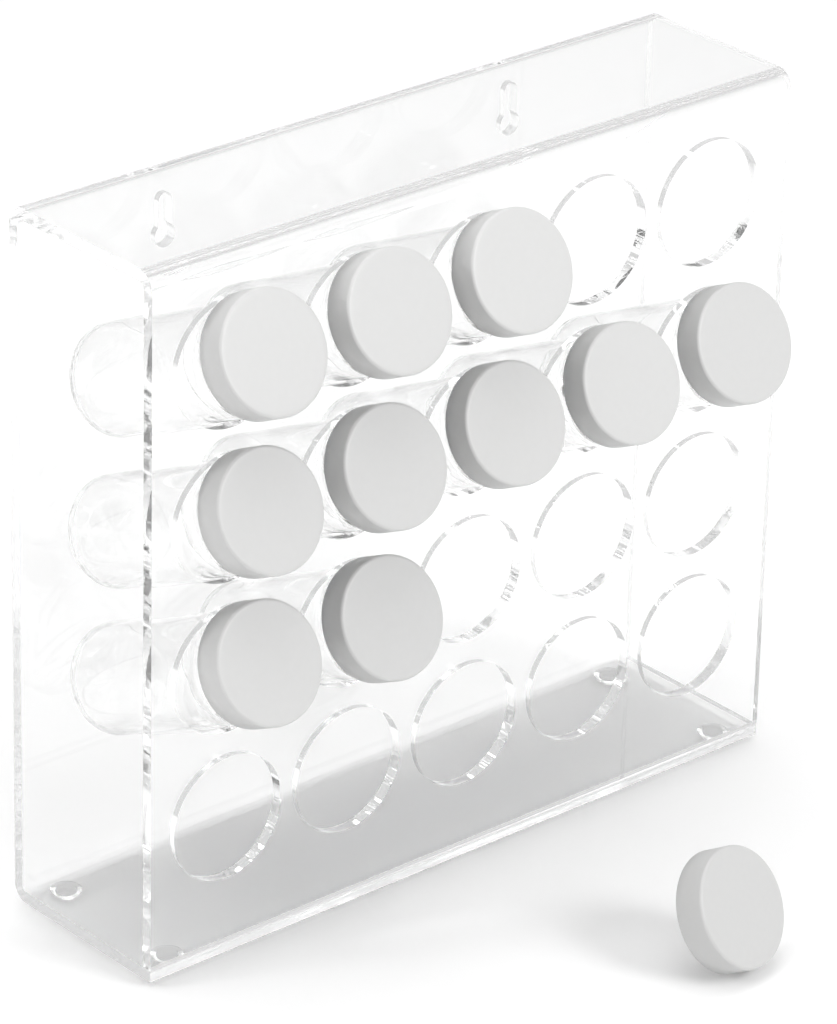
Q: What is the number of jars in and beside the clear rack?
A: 10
